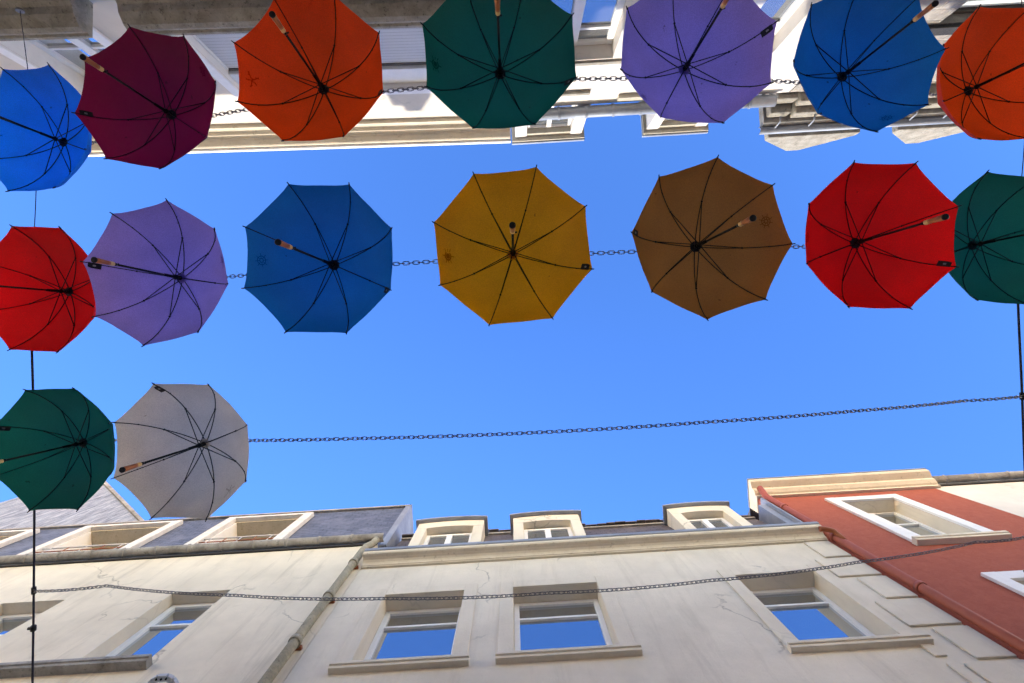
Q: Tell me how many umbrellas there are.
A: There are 16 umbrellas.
